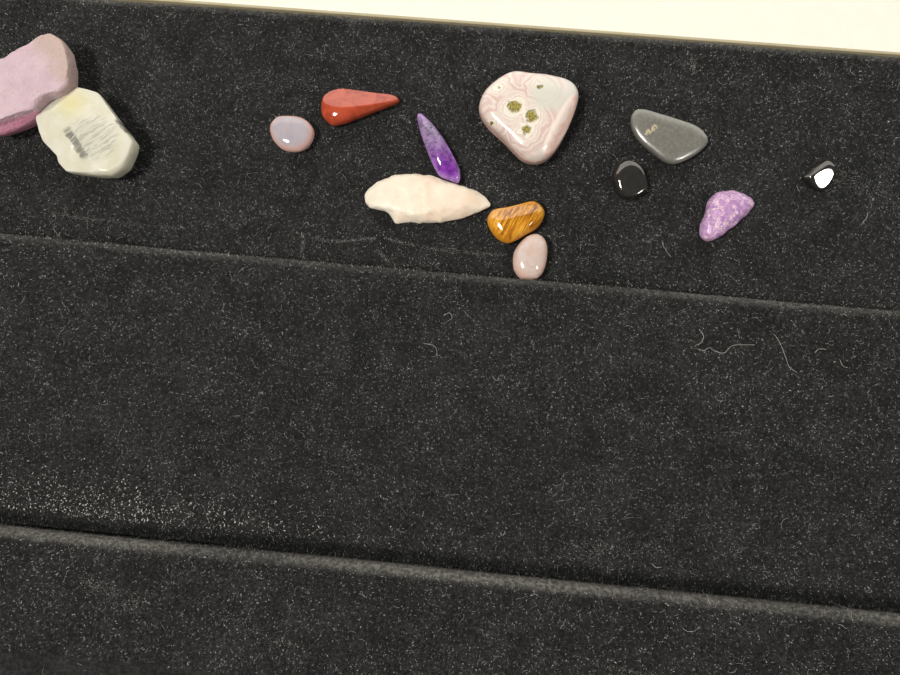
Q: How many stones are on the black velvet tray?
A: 13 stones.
